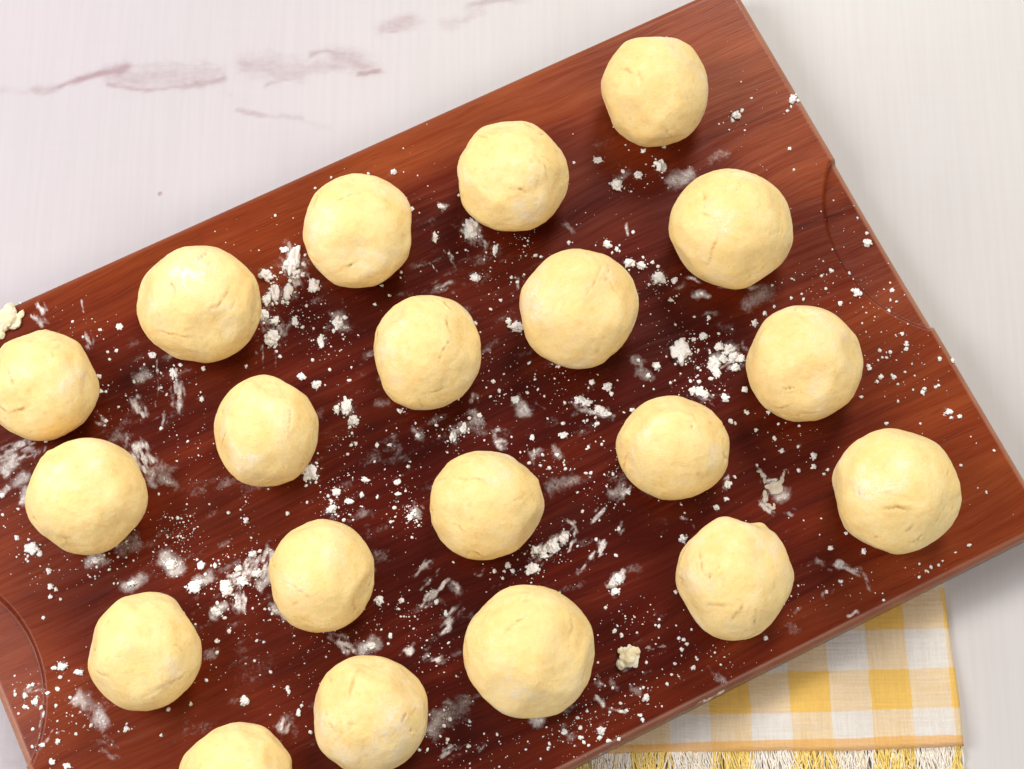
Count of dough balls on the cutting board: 20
